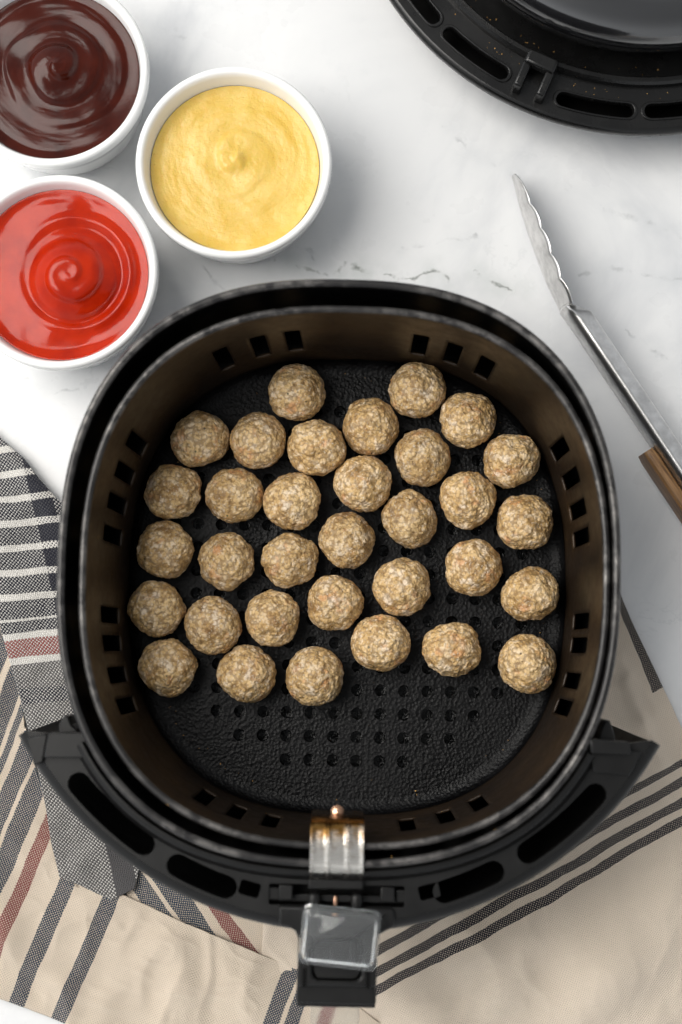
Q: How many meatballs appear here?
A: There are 33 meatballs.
